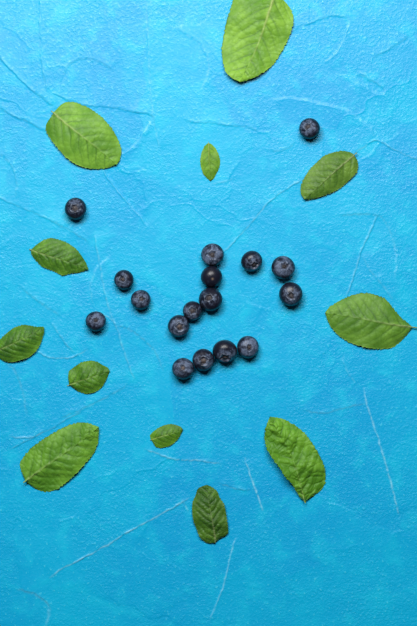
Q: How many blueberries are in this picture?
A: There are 17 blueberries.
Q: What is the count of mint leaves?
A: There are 12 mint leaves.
